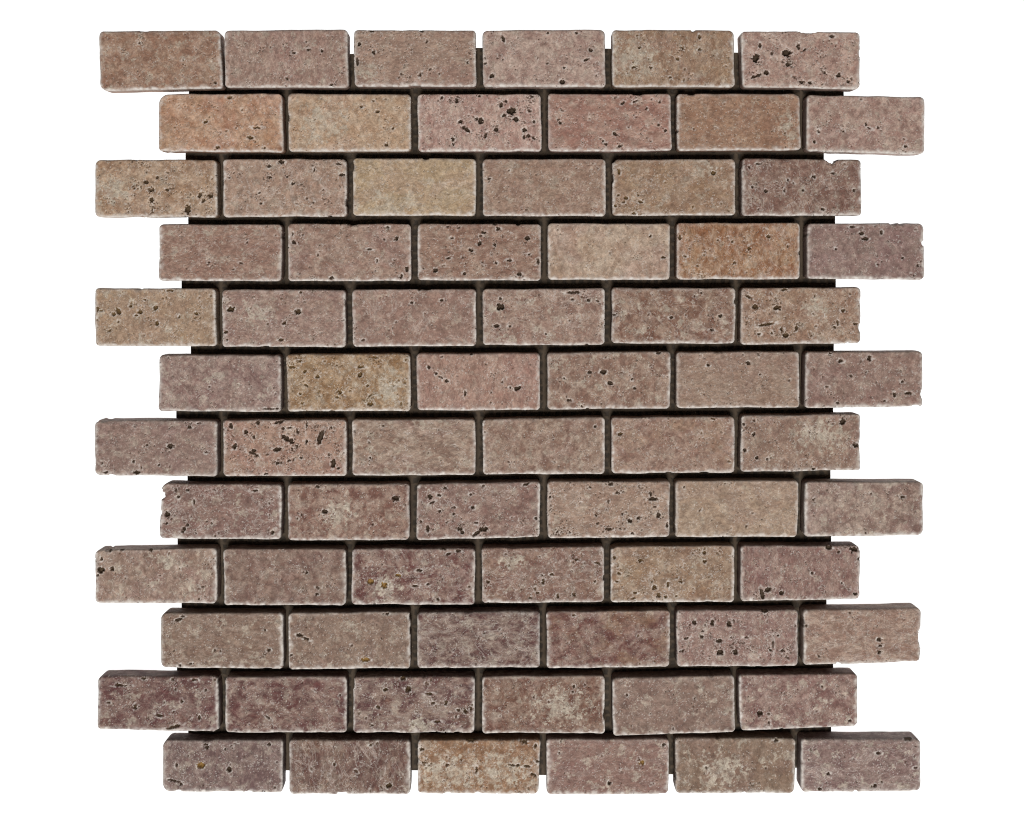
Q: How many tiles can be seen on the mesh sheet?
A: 72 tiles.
